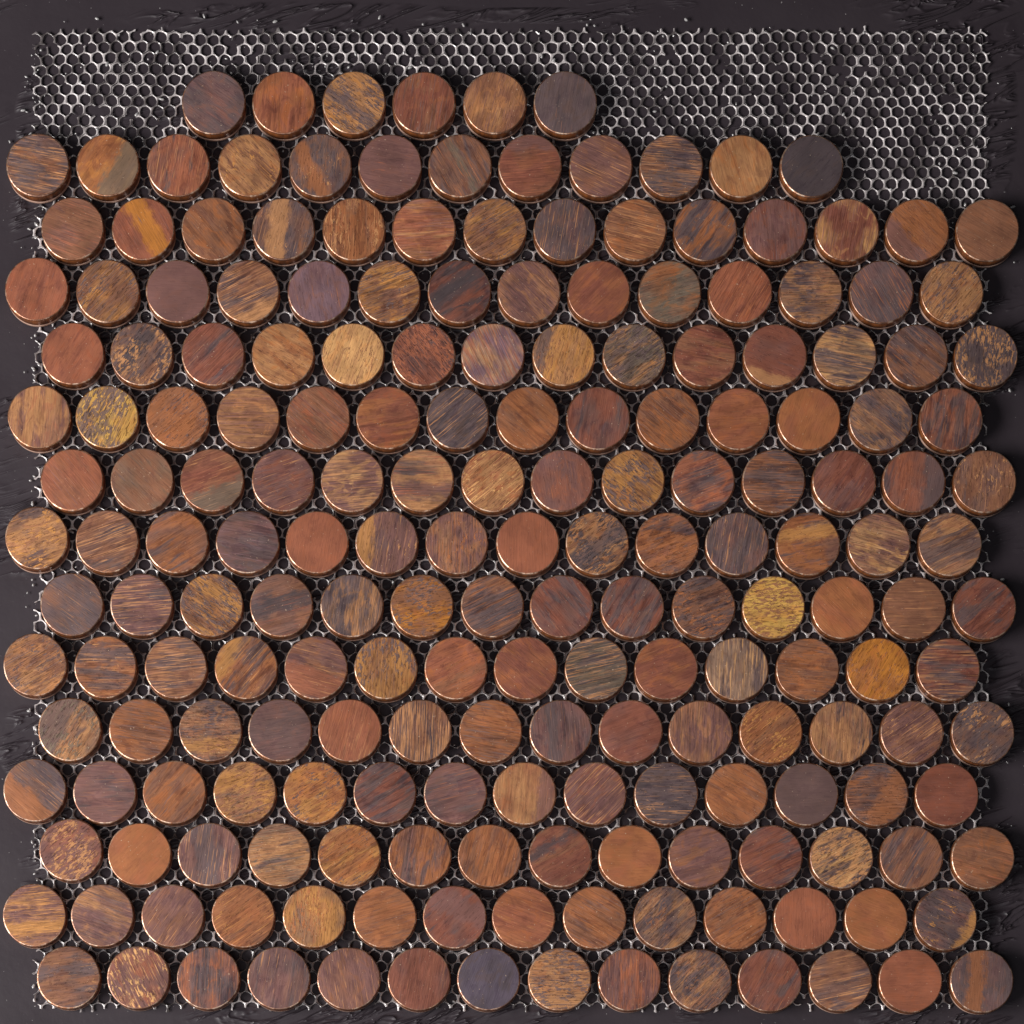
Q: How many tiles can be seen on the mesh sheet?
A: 200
